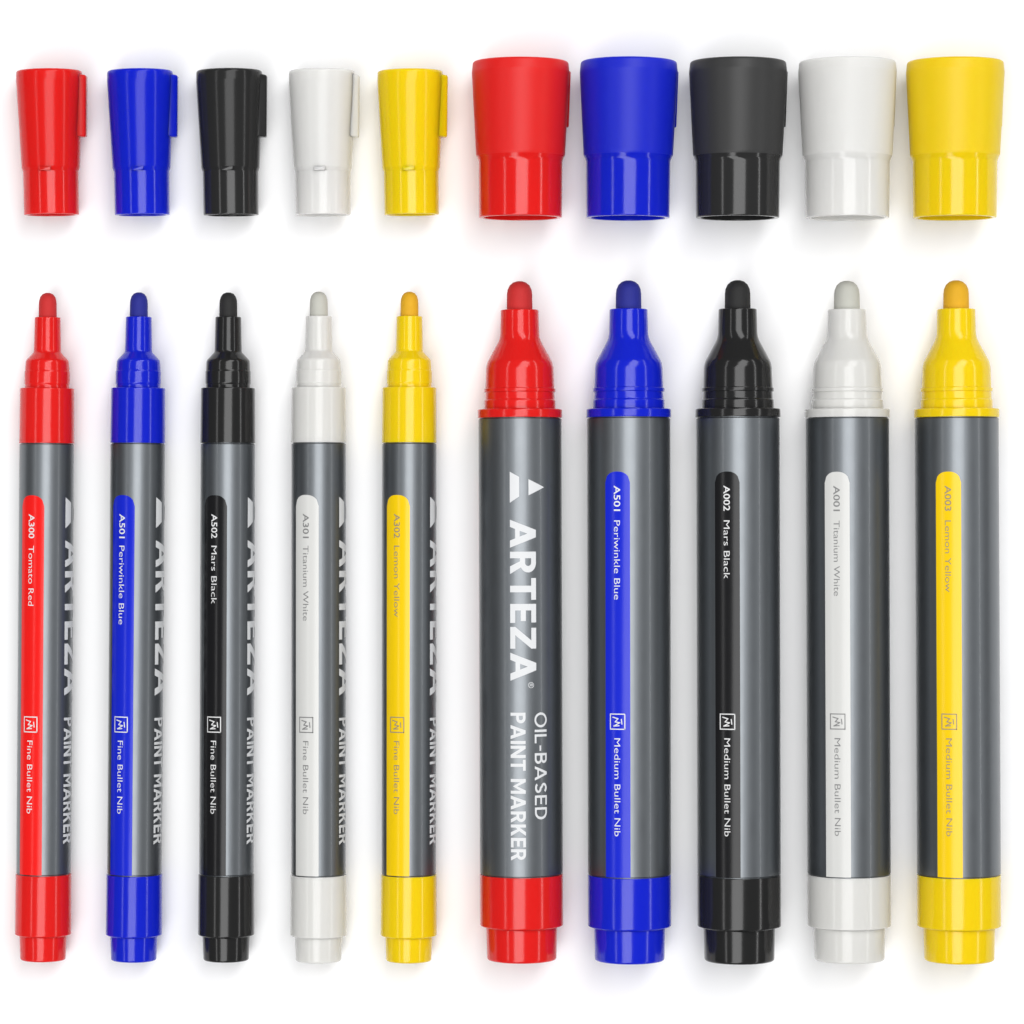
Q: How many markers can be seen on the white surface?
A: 10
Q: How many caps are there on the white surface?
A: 10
